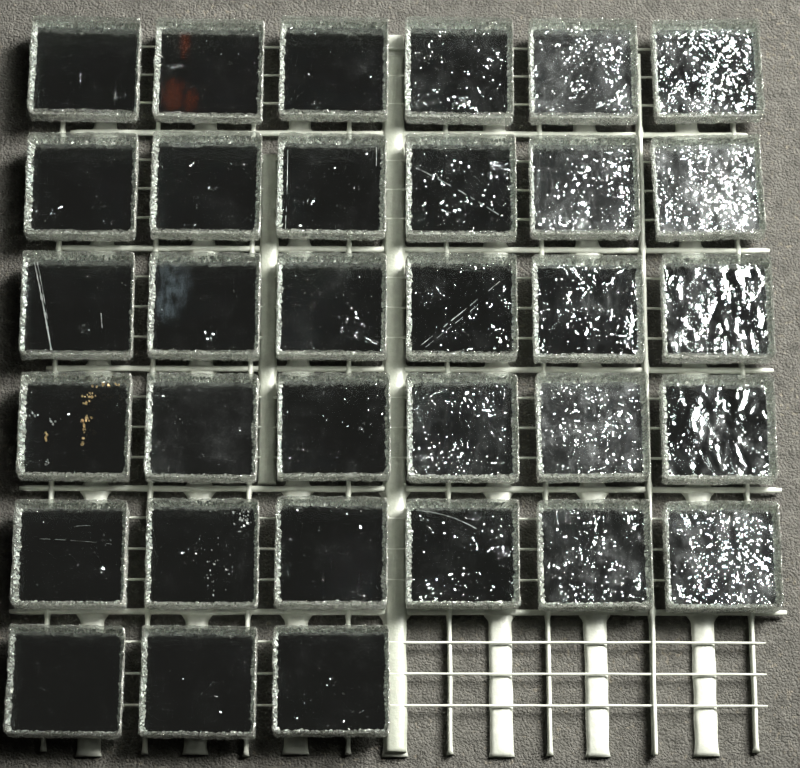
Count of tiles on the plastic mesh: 33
